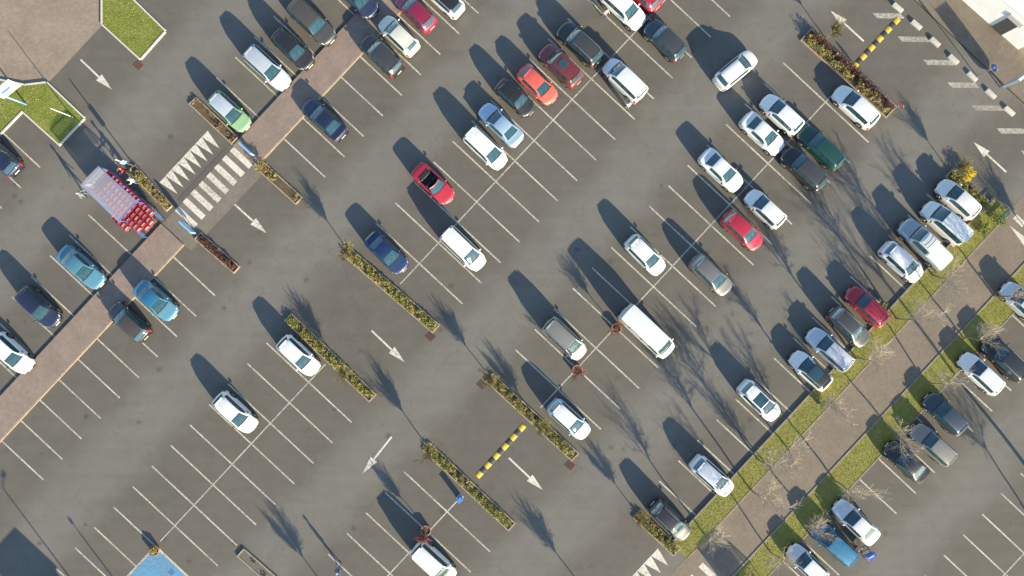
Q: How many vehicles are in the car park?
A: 66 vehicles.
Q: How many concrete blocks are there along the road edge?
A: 7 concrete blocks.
